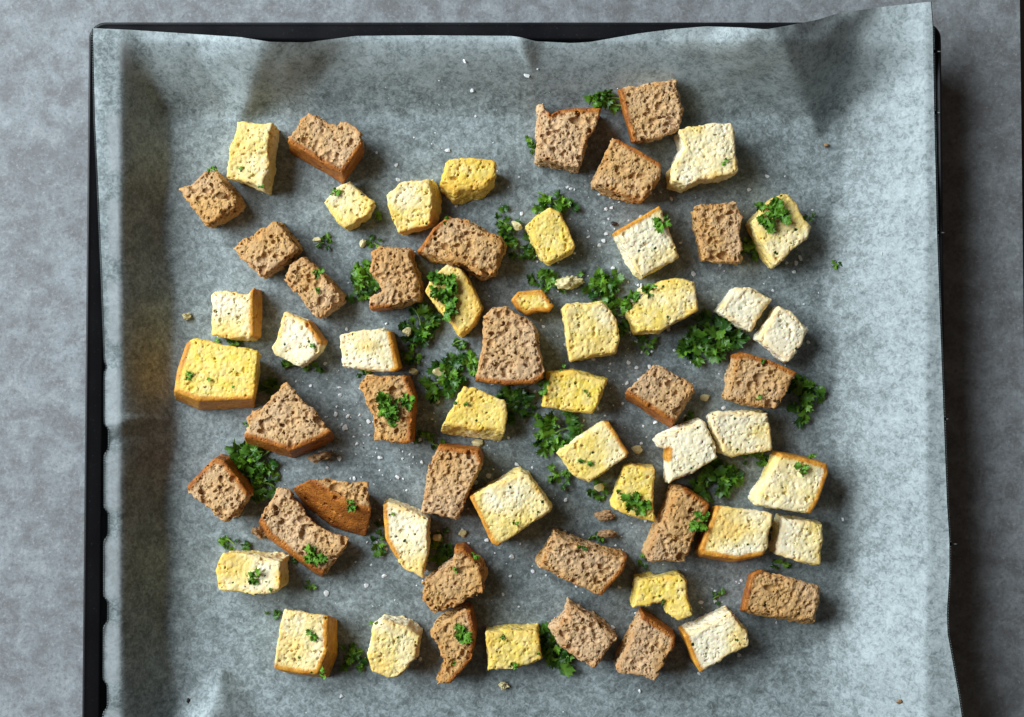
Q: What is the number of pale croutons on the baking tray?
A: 35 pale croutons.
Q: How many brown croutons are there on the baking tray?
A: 26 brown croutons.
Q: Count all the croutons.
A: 61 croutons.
